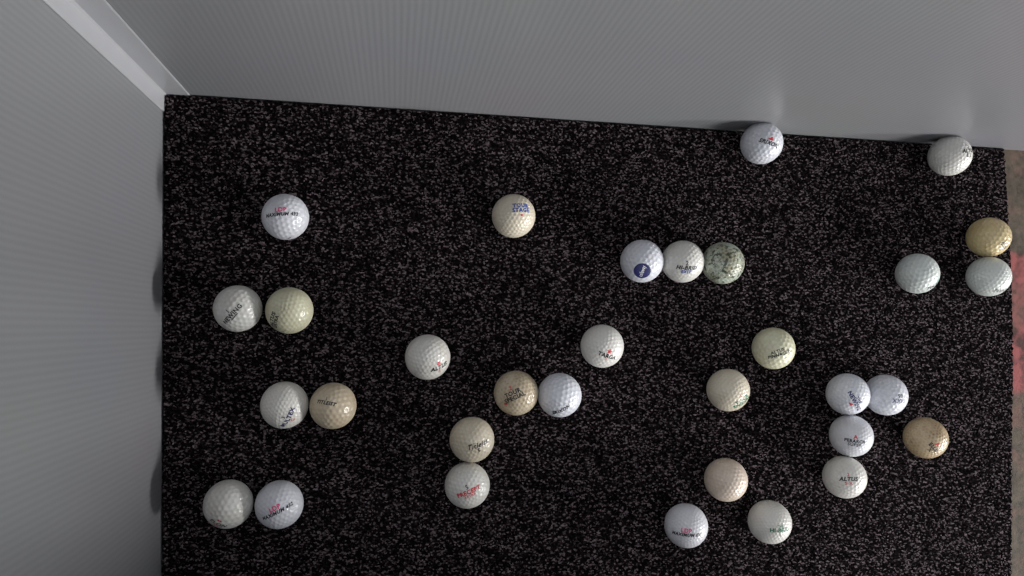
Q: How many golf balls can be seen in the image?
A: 32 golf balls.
